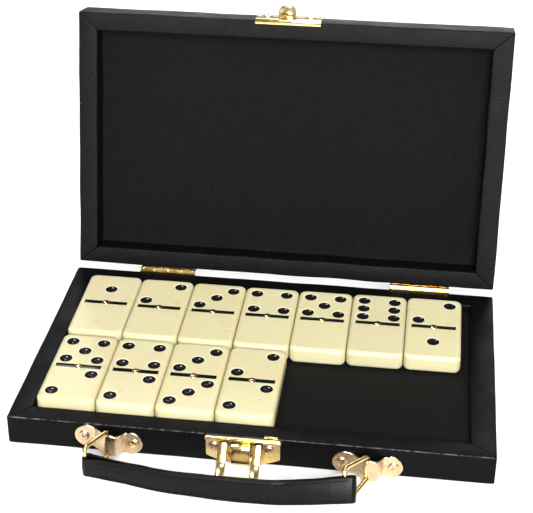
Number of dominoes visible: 11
